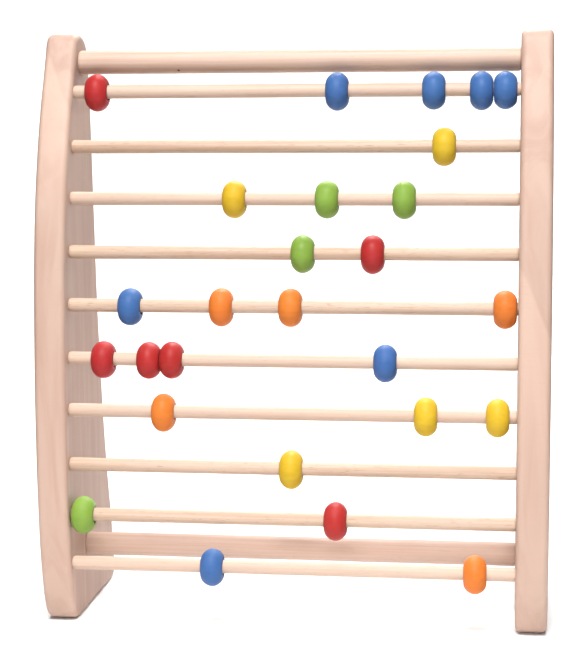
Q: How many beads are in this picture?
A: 27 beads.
